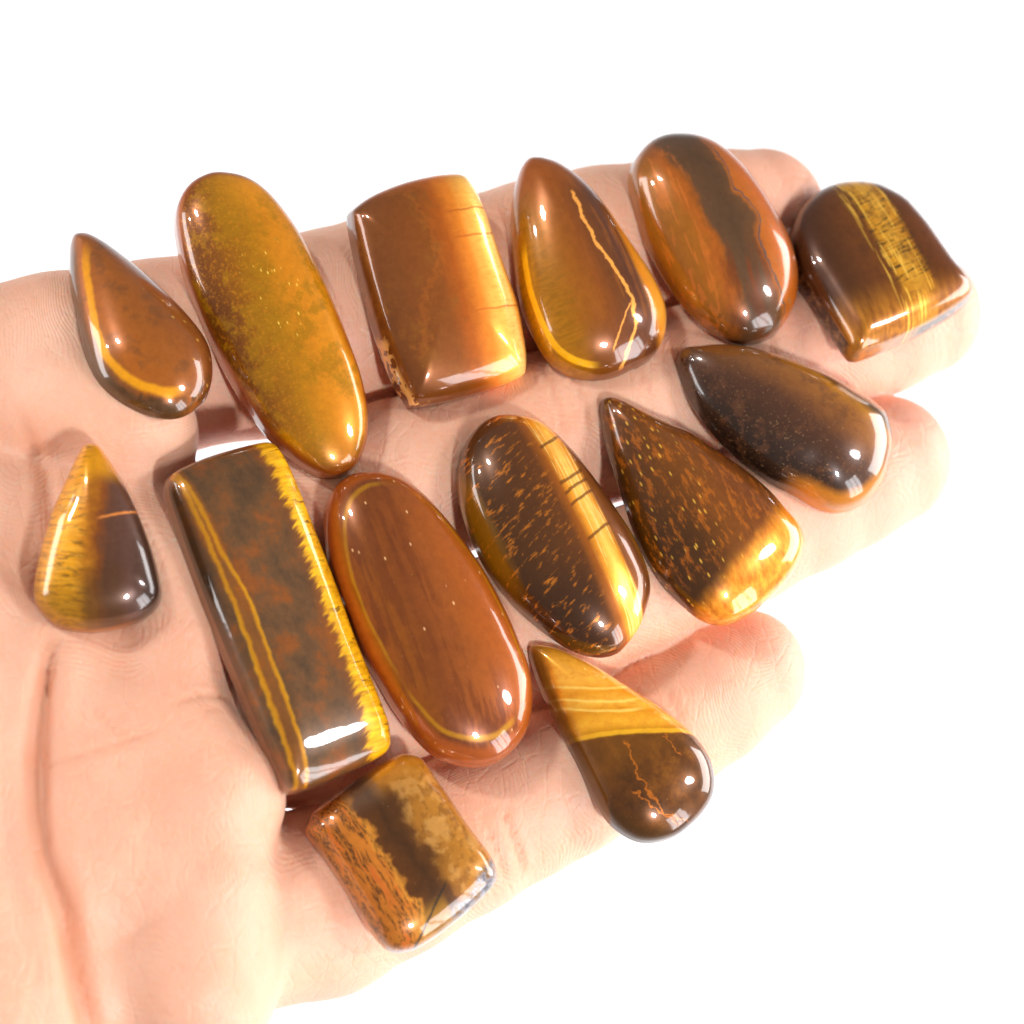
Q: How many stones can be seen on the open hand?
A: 14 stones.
